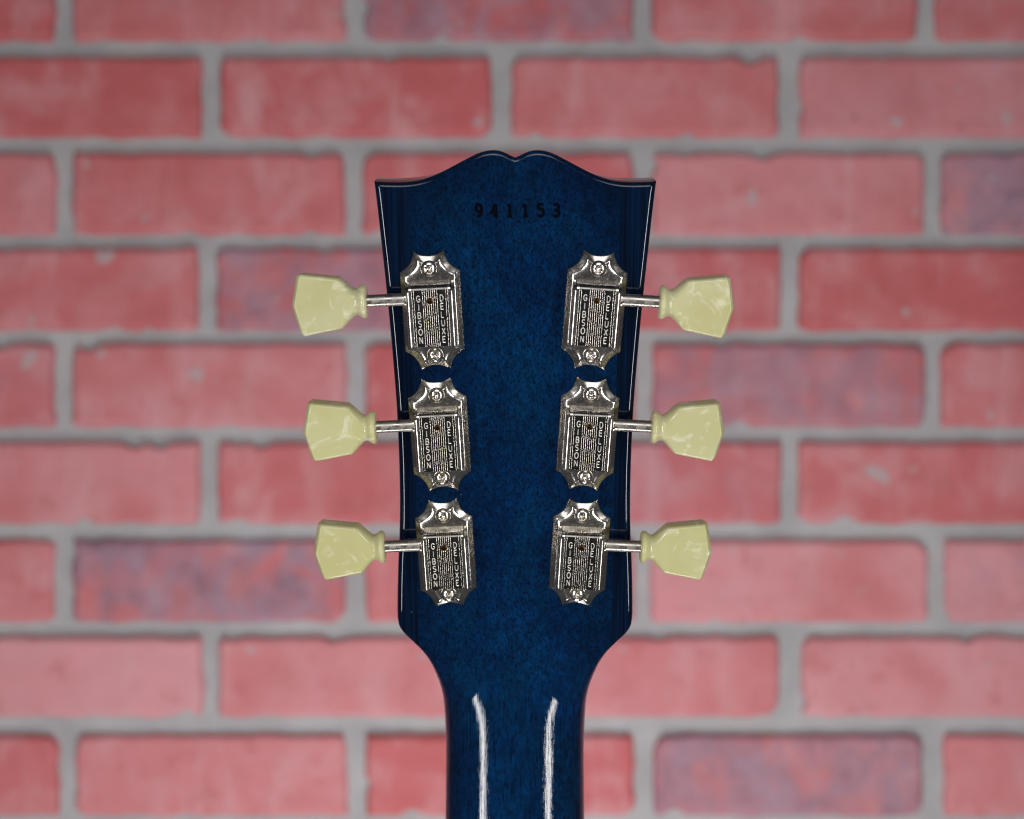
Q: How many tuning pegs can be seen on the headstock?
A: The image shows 6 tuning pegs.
